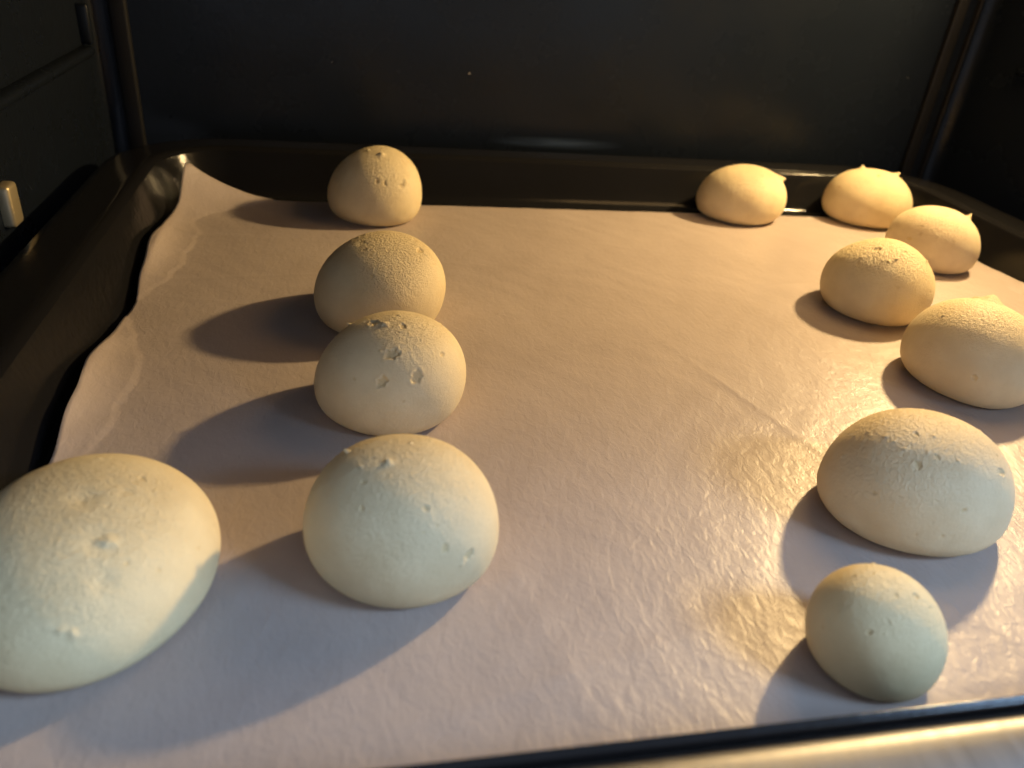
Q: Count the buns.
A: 12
